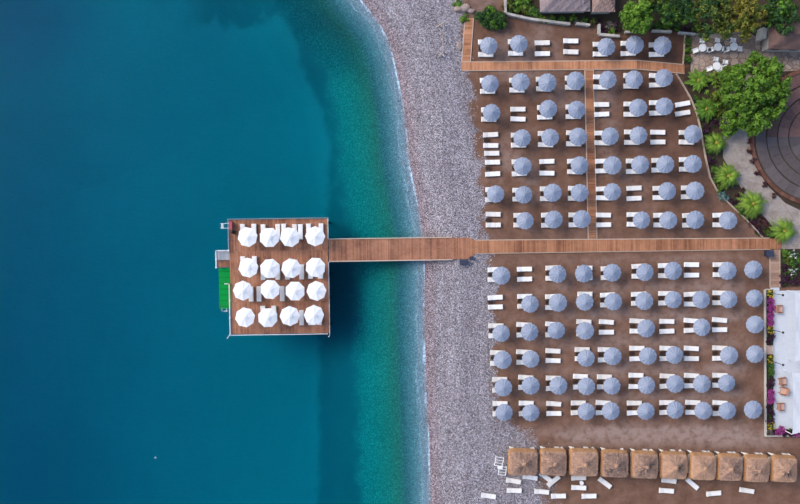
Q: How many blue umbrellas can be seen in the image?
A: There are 93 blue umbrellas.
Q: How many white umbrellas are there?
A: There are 16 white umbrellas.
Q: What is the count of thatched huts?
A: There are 10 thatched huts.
